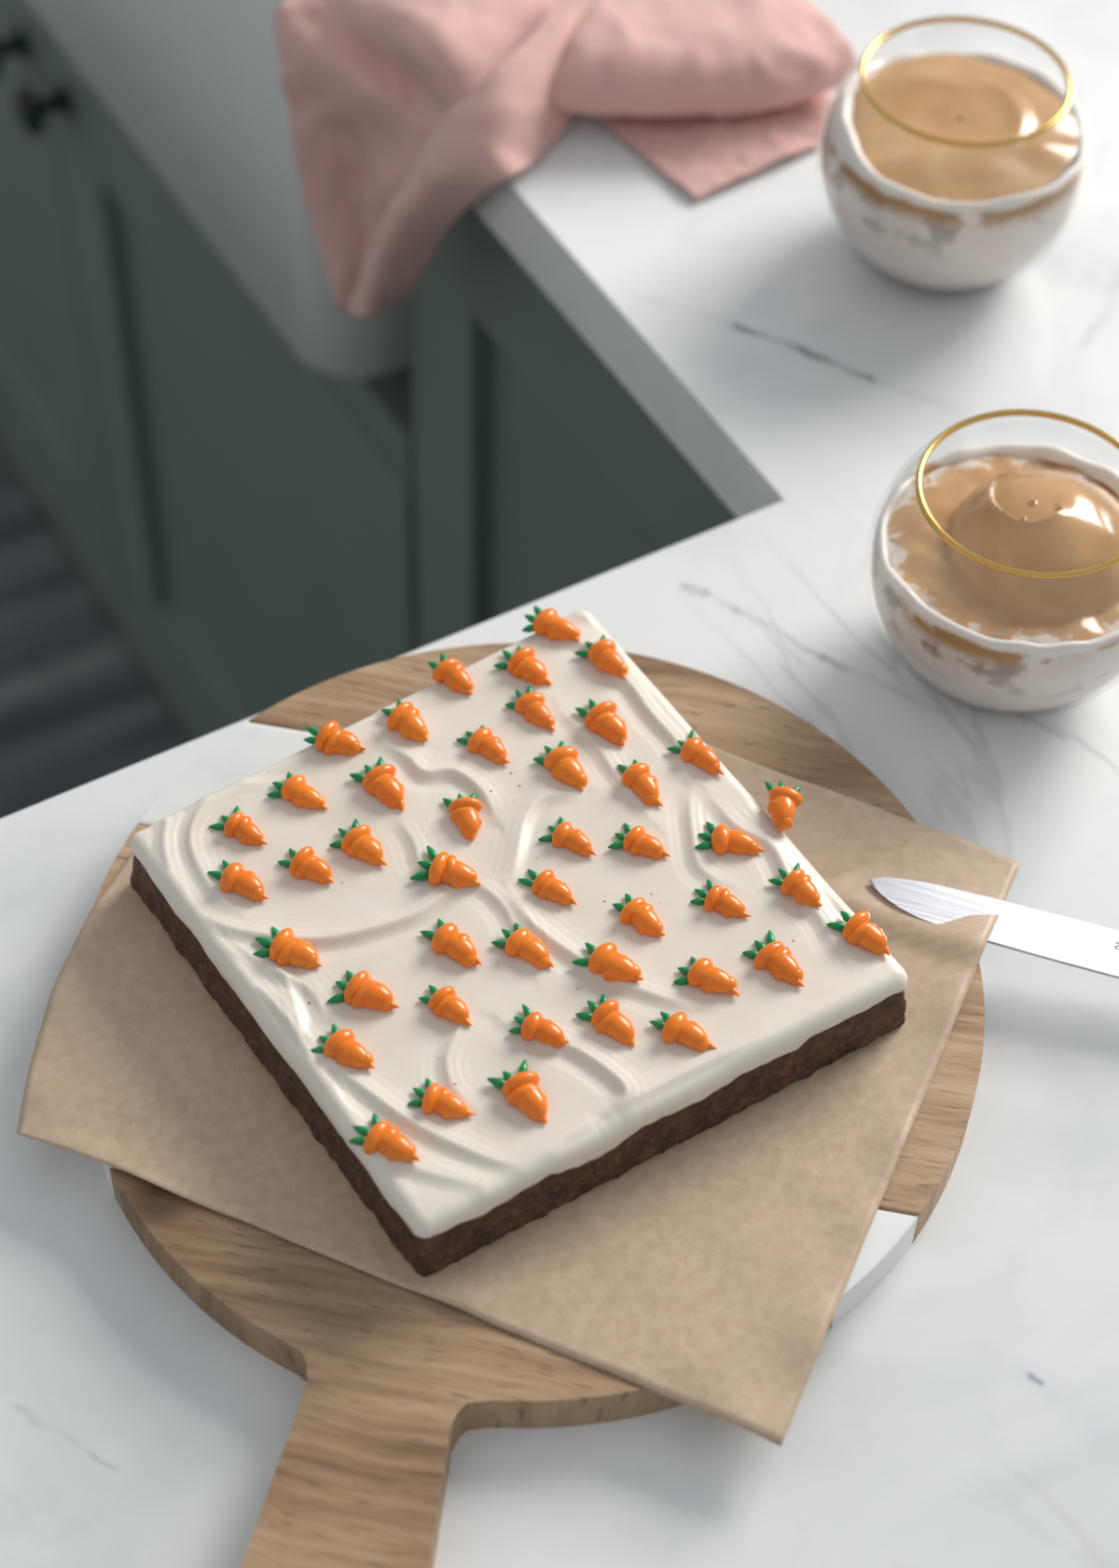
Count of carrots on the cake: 44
